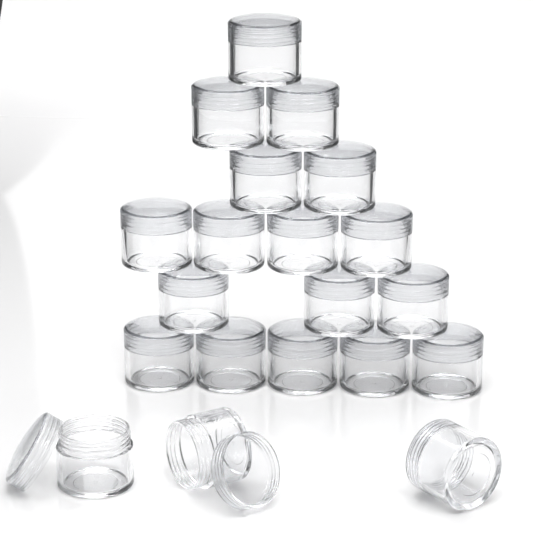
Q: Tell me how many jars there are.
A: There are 20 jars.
